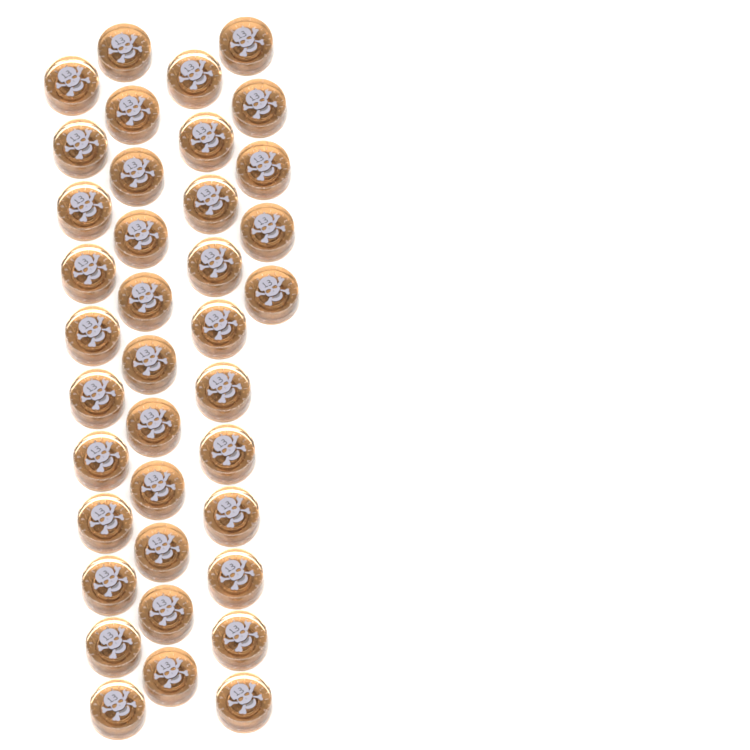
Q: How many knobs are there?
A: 38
